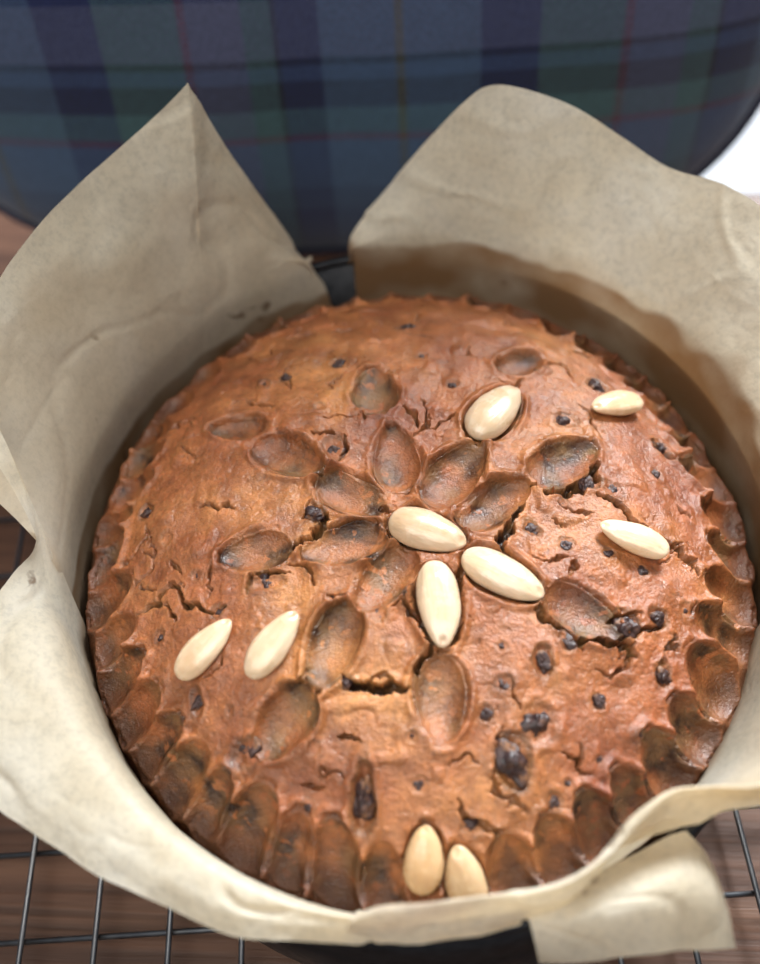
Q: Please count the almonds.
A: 10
